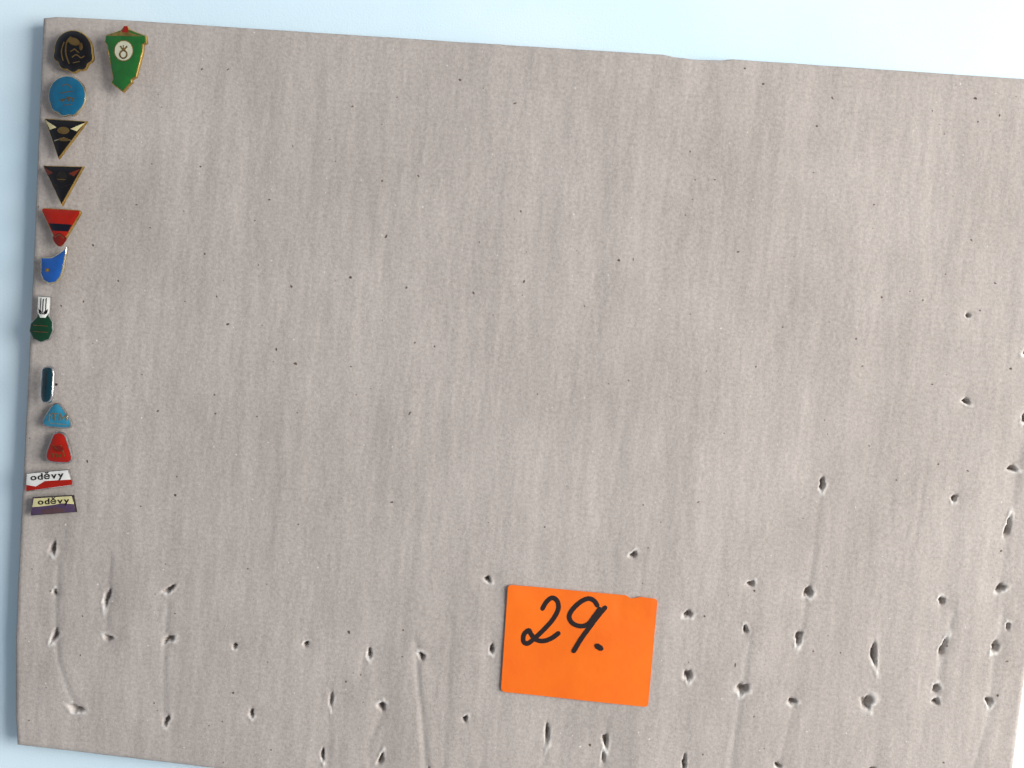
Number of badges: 13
